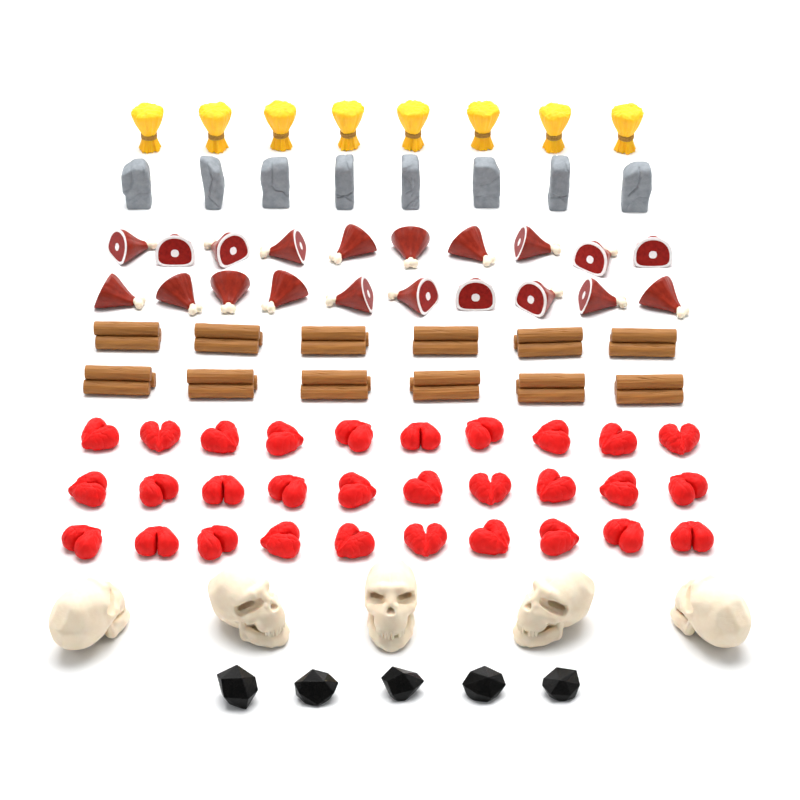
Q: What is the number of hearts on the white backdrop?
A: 30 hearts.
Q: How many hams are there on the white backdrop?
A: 20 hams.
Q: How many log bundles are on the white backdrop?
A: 12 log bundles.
